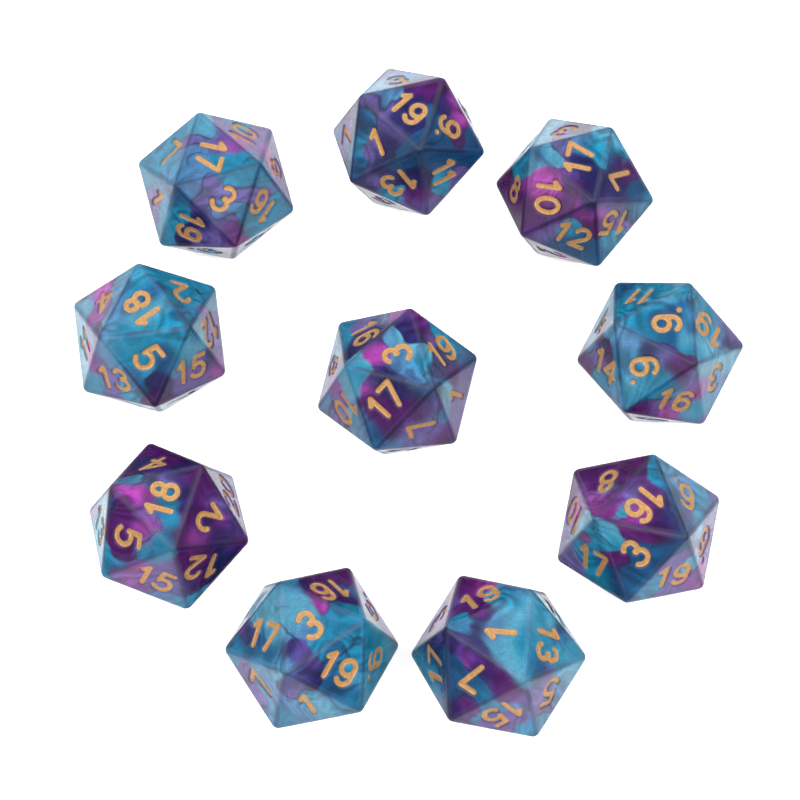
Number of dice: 10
